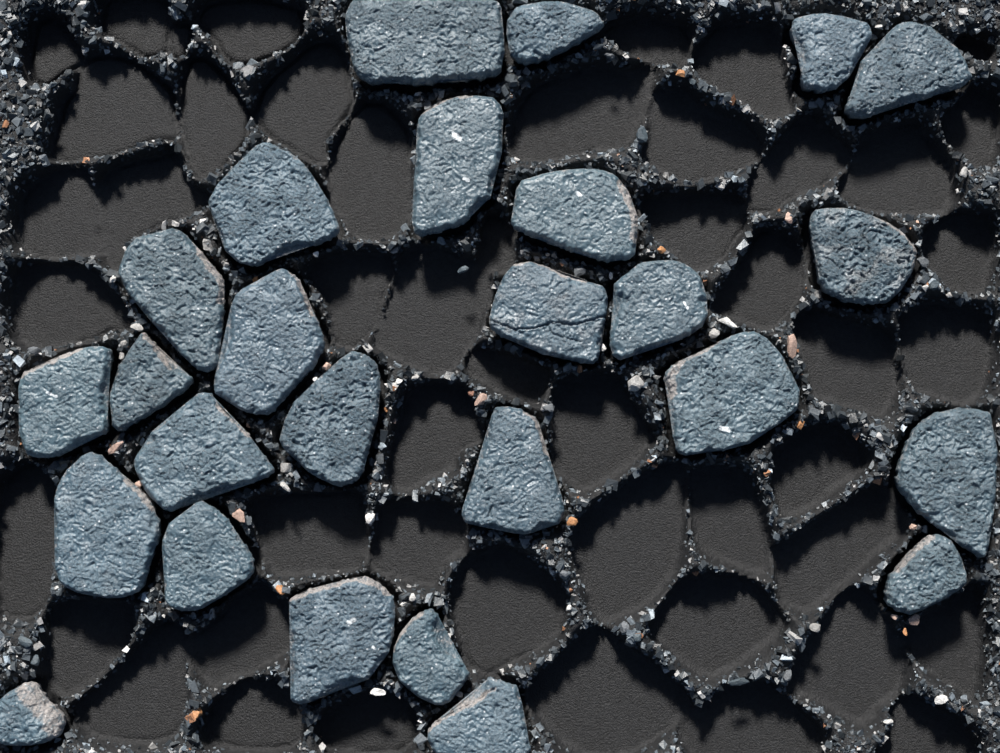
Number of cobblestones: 26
